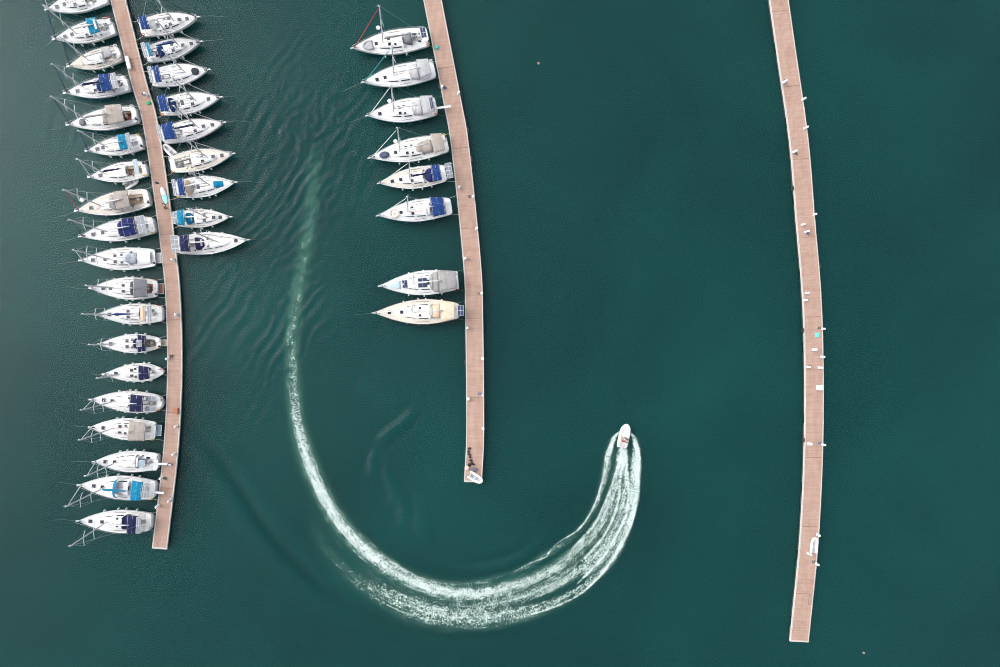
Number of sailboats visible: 36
